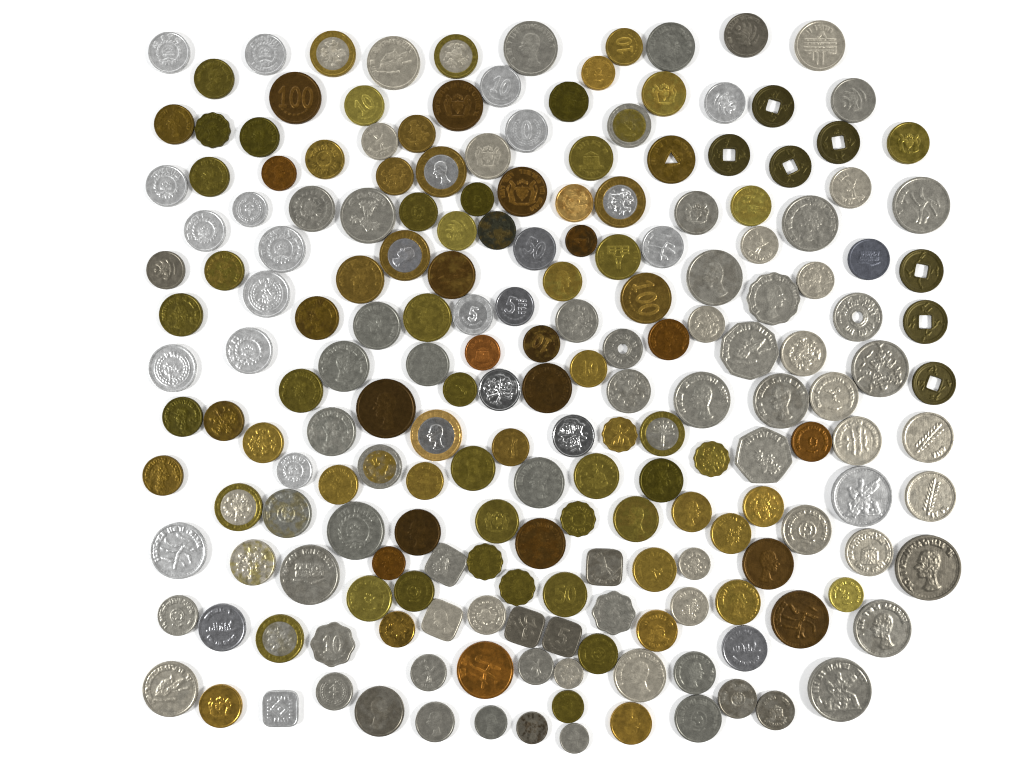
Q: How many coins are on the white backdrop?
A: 200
